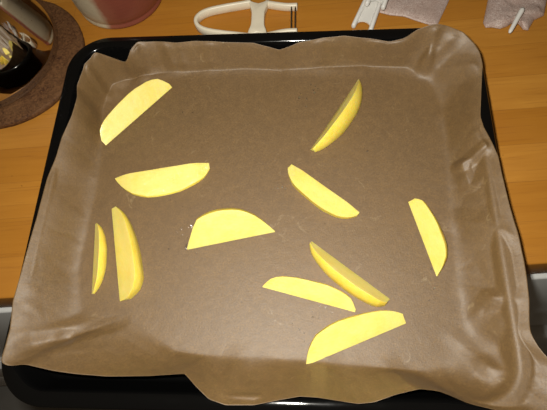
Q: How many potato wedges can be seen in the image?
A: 11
